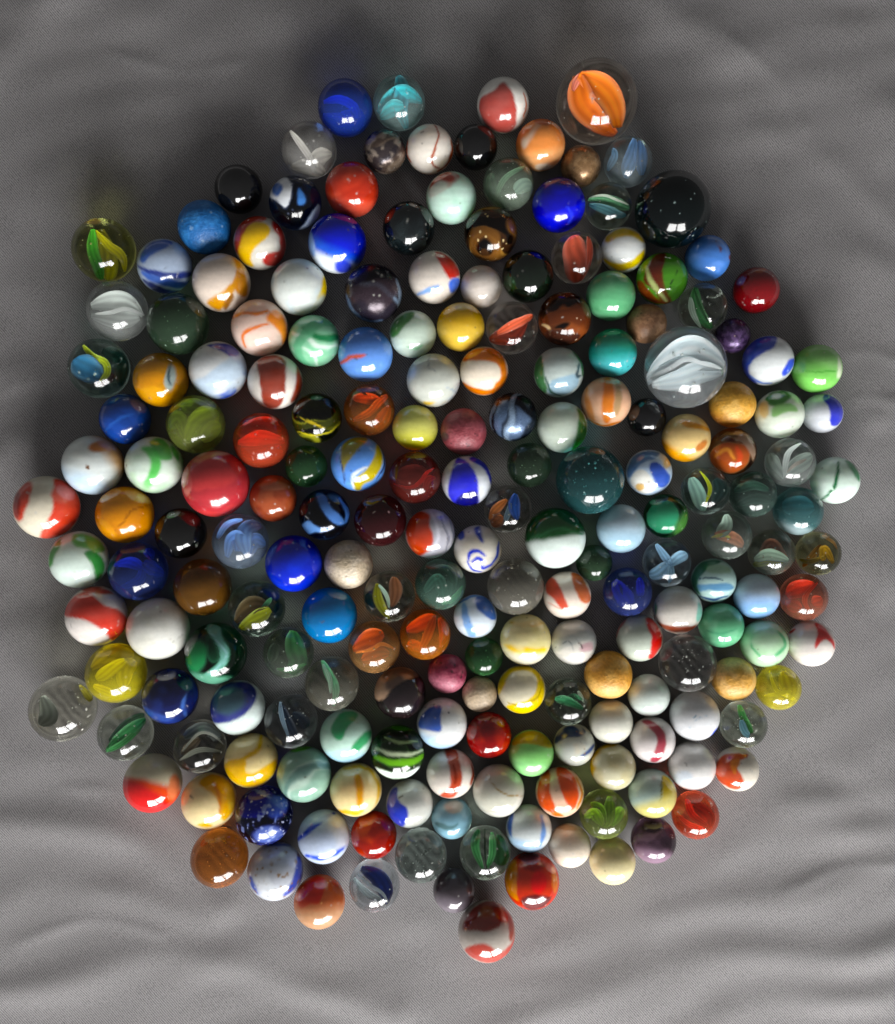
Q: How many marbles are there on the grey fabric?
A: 200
